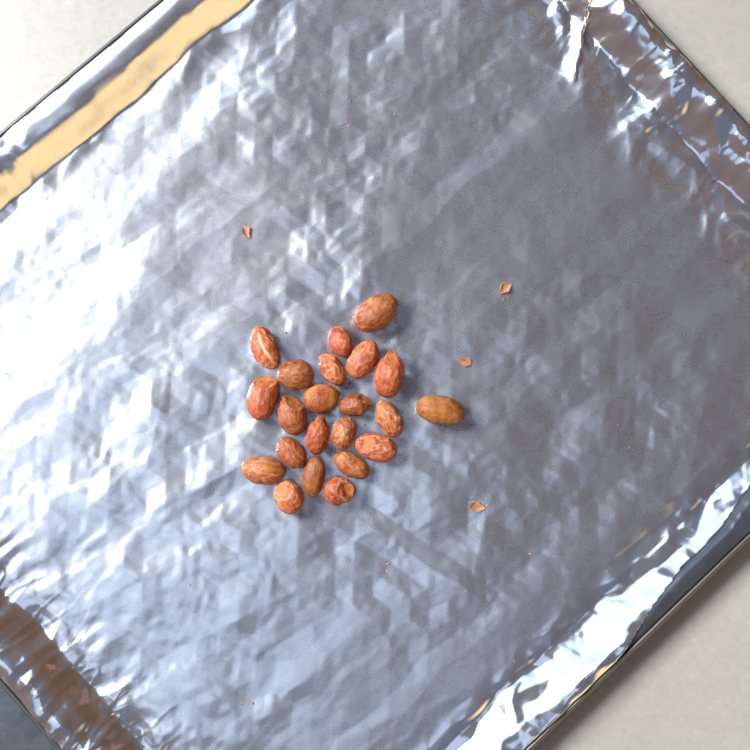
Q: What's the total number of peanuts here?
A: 22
